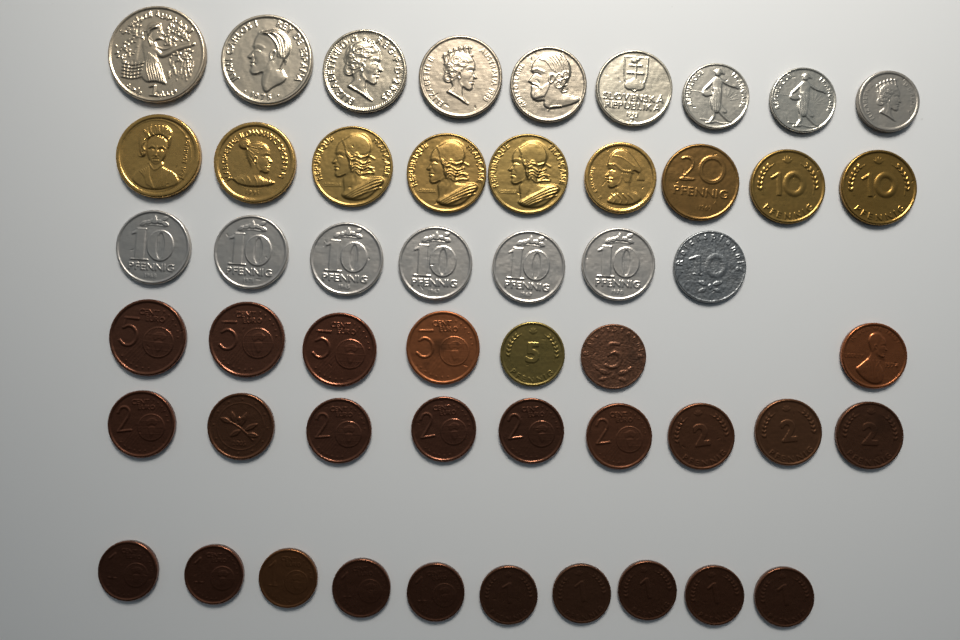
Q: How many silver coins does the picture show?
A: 16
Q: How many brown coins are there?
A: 25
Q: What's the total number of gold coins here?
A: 10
